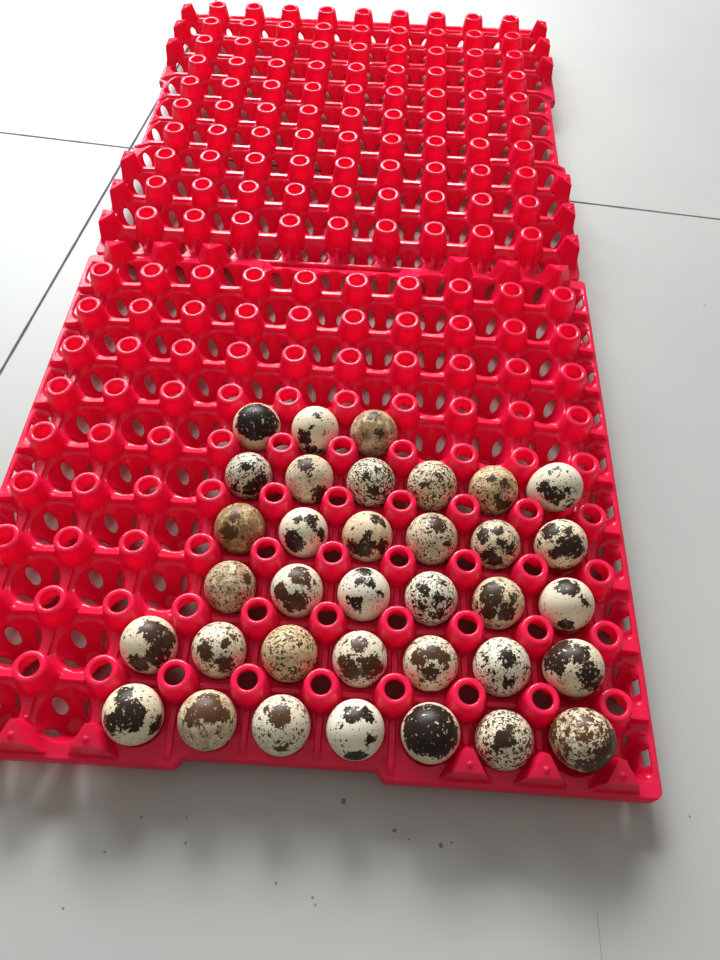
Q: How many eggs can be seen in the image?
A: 35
